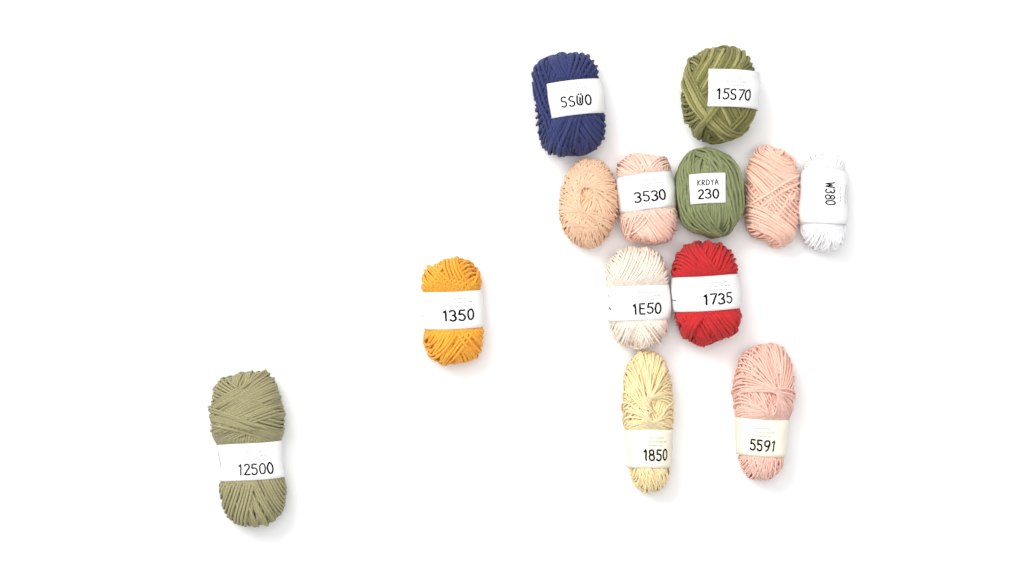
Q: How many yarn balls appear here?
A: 13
